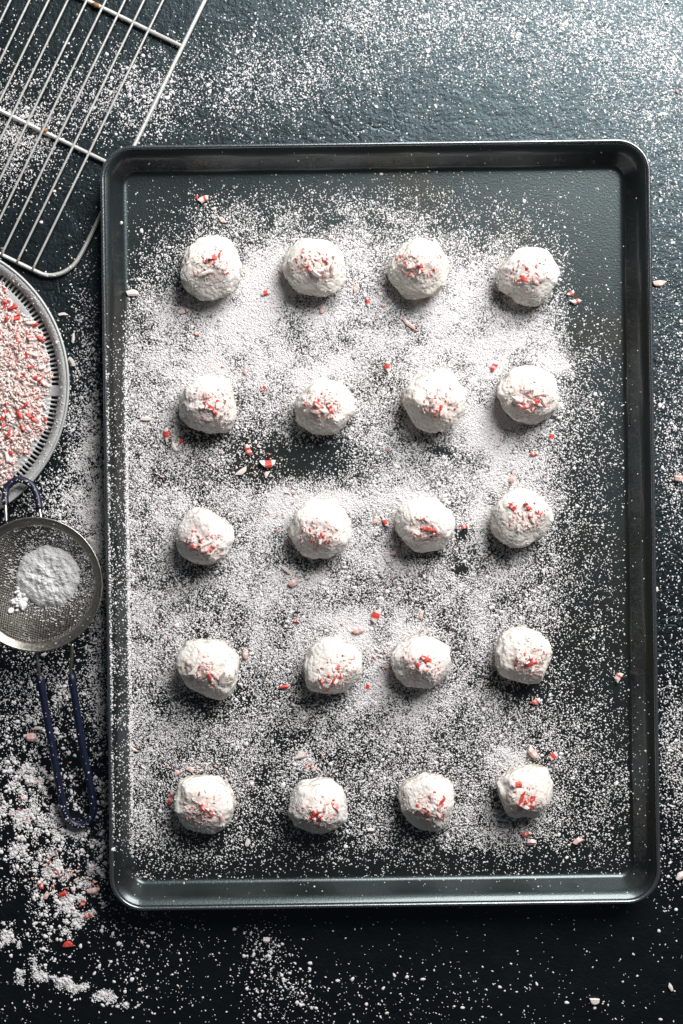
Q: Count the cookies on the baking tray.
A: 20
